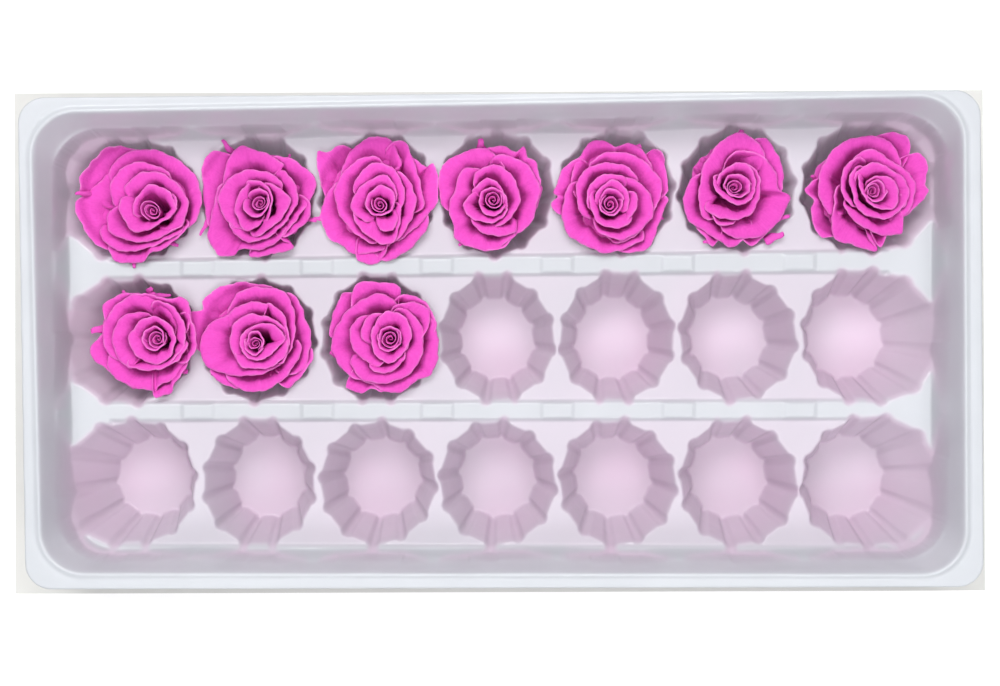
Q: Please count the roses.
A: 10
